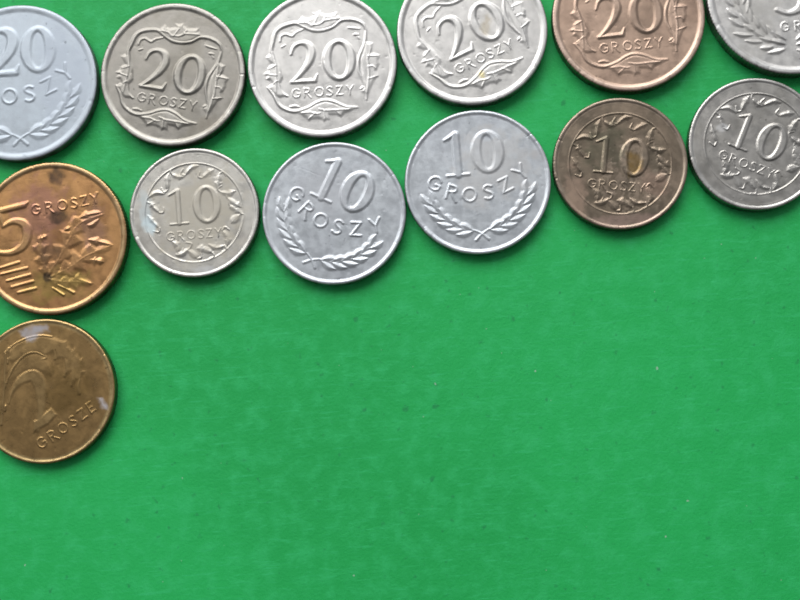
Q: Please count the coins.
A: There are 13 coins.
